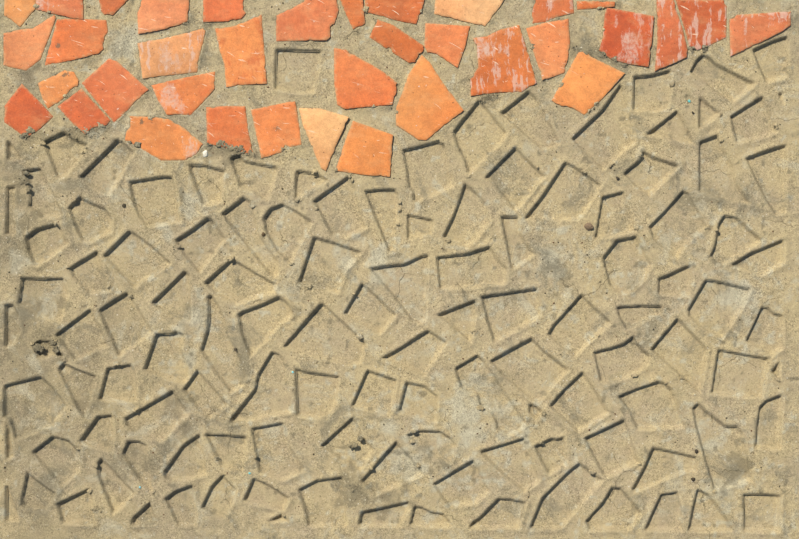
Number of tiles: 36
